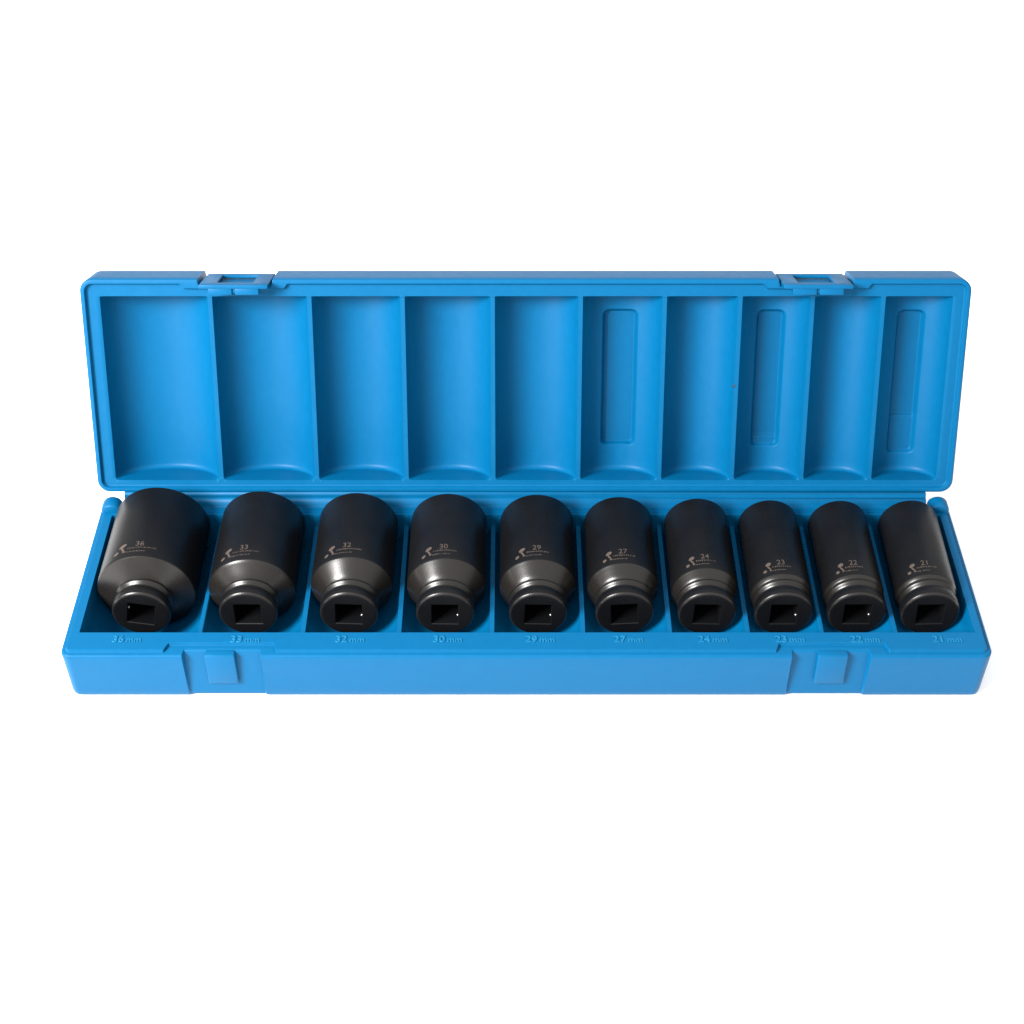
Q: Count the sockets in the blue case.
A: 10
